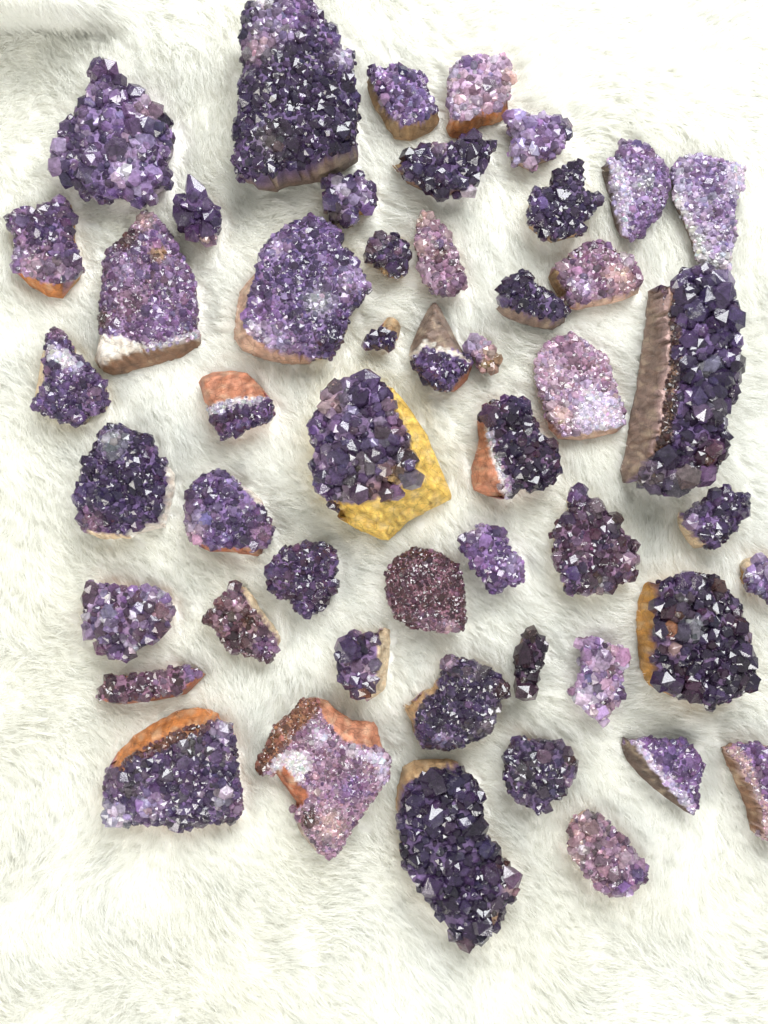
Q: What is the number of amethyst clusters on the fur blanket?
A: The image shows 50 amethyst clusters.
